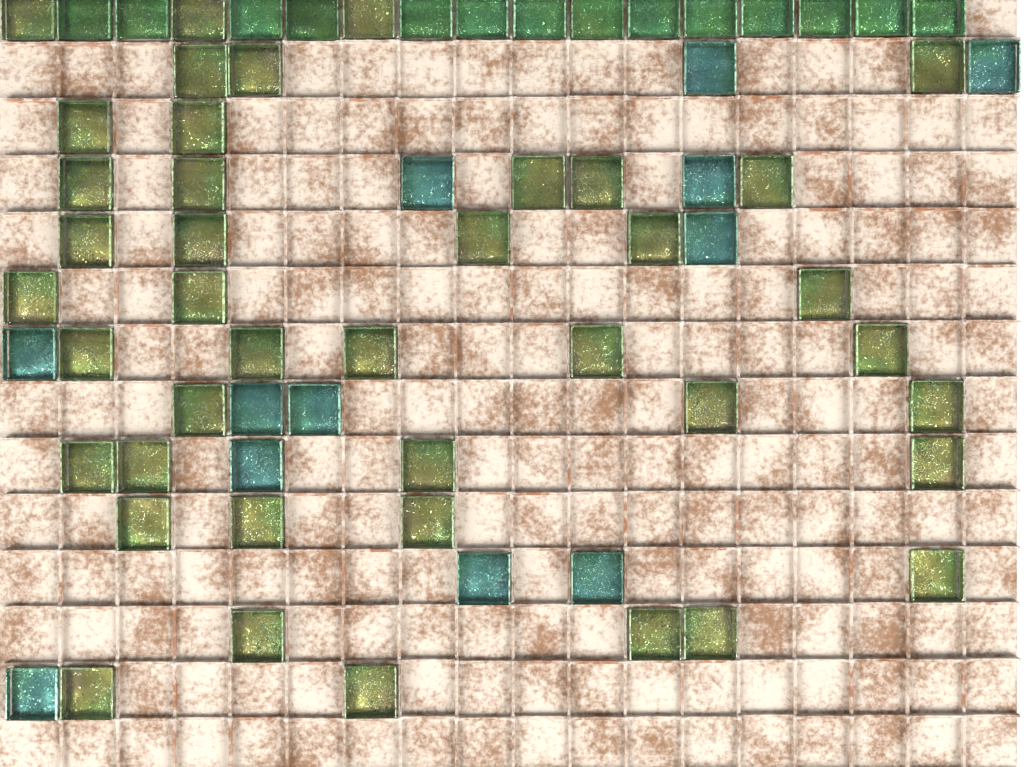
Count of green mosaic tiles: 14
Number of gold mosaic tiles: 41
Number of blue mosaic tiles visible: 12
